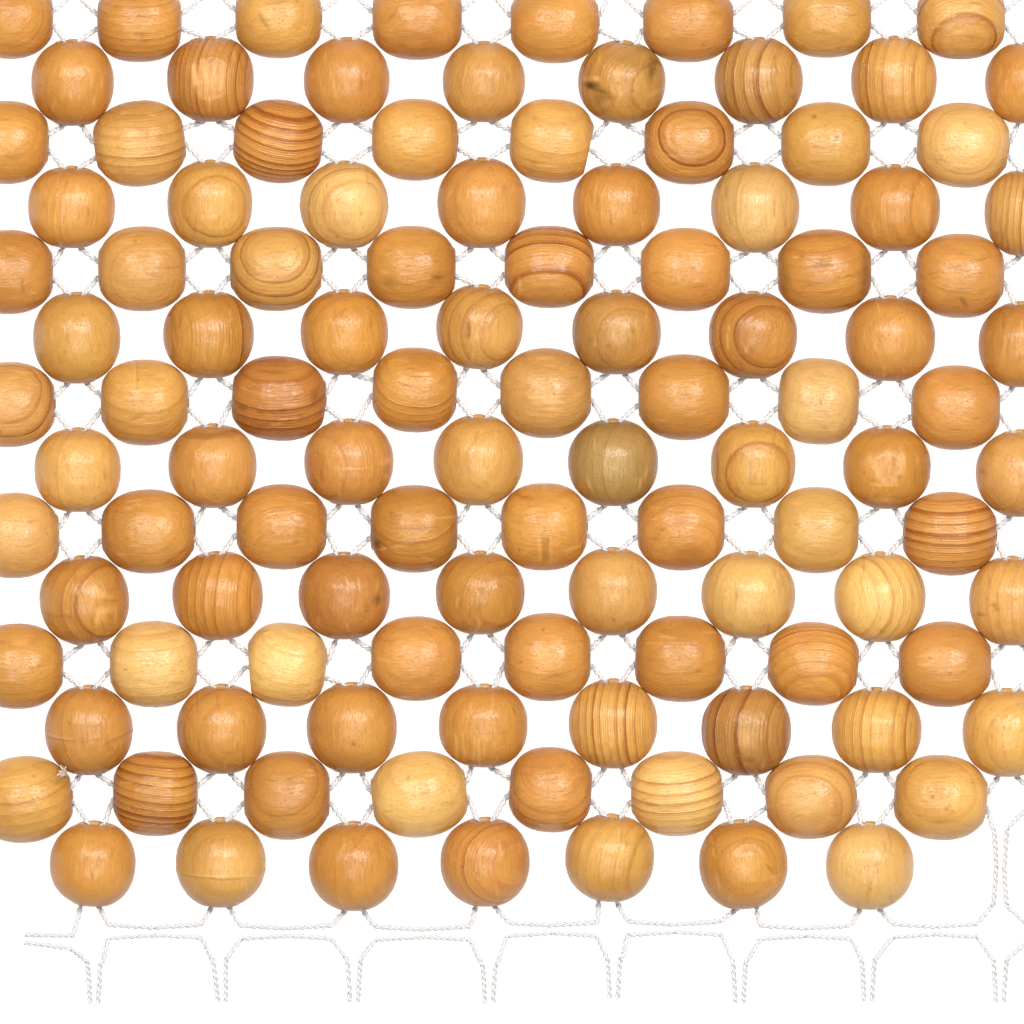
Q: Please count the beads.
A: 111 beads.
